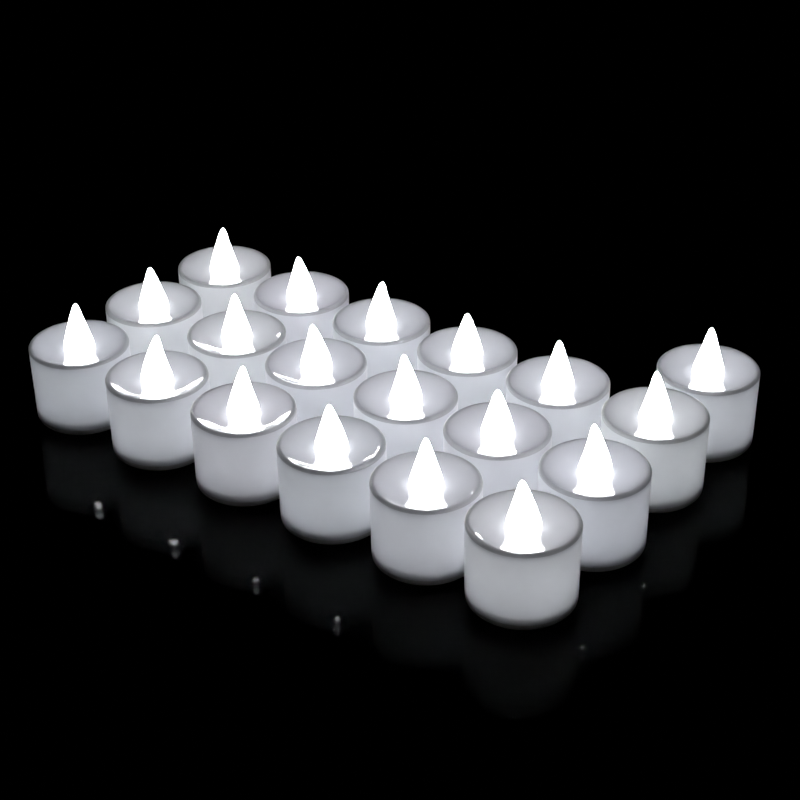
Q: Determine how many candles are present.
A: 19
